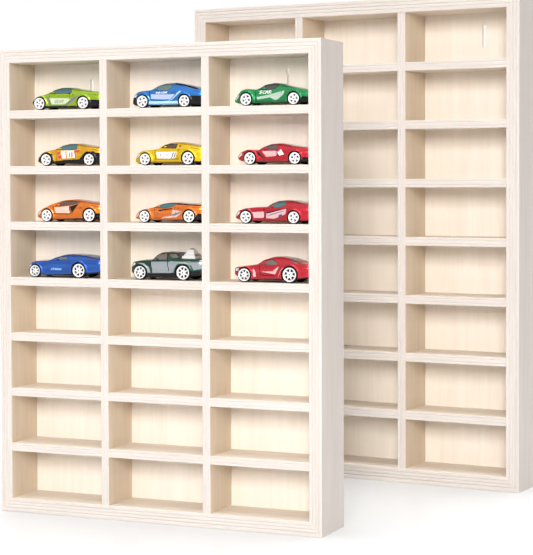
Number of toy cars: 12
